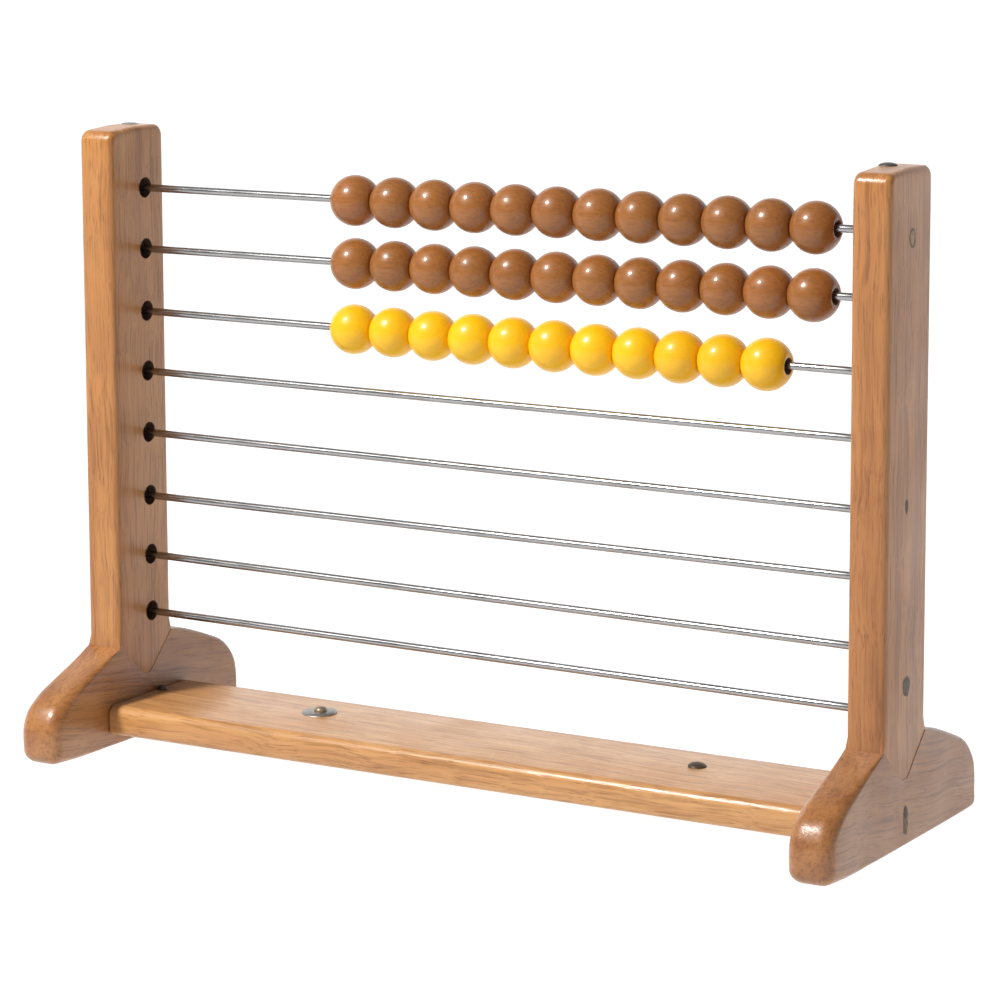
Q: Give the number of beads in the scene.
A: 35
